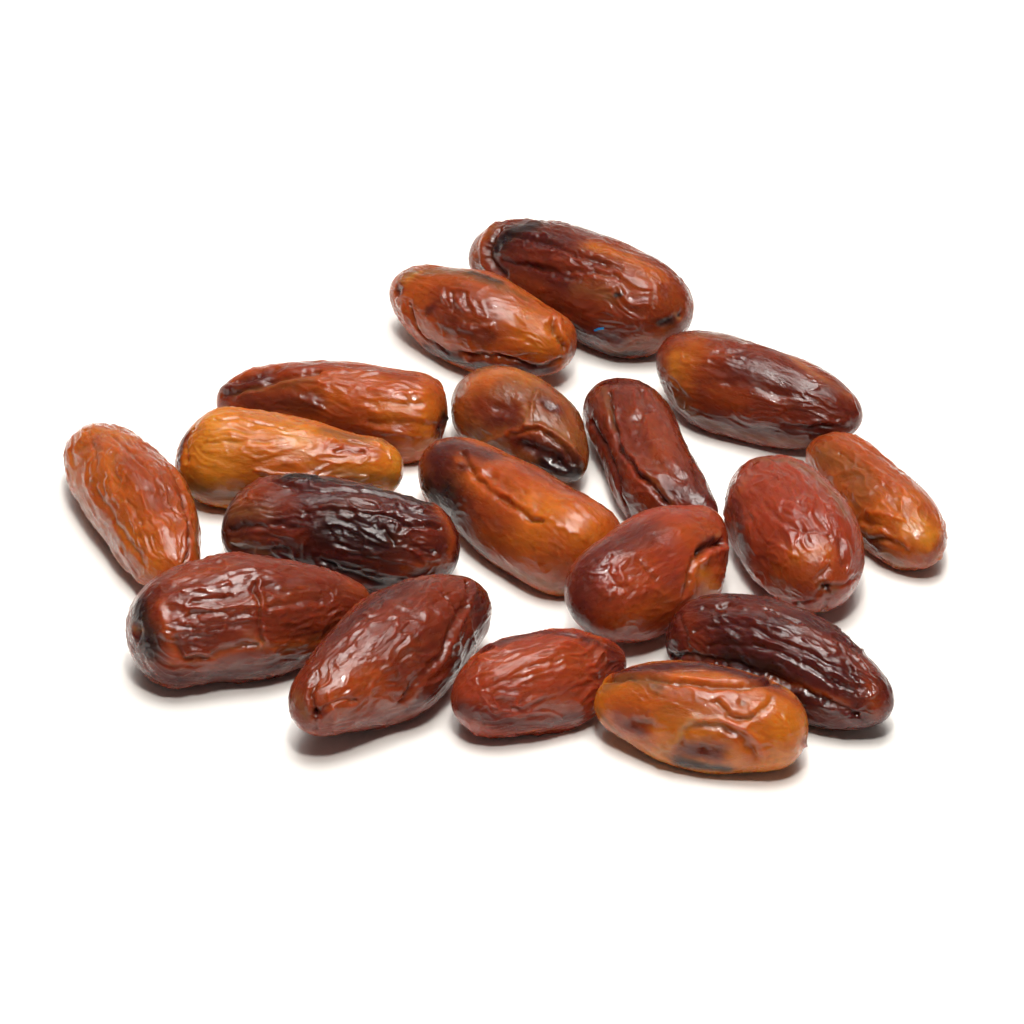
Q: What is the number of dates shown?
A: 18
